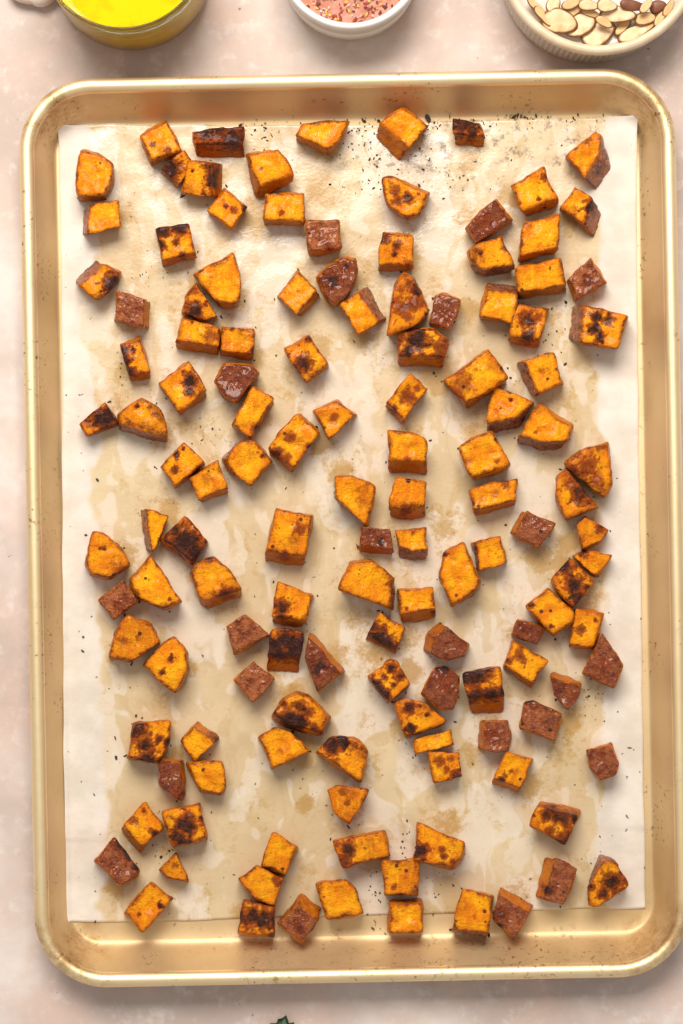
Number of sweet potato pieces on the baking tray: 132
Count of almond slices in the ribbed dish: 22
